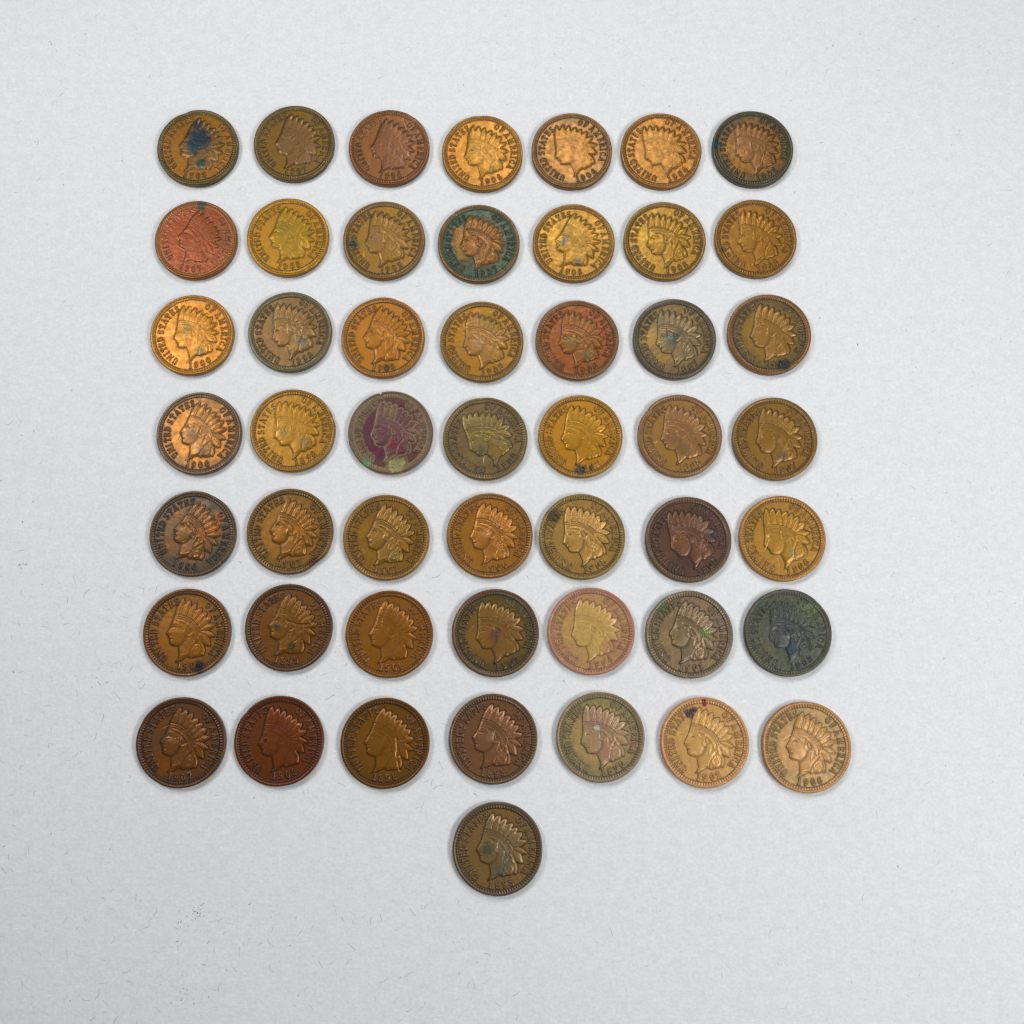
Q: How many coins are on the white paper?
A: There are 50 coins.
